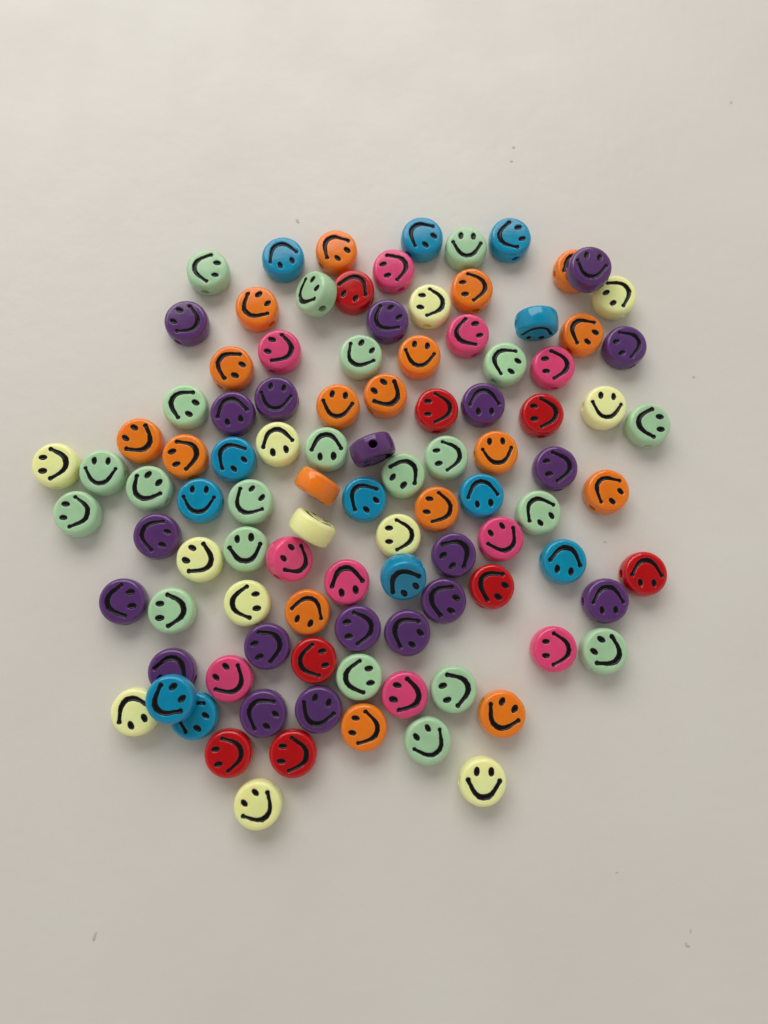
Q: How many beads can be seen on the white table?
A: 101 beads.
